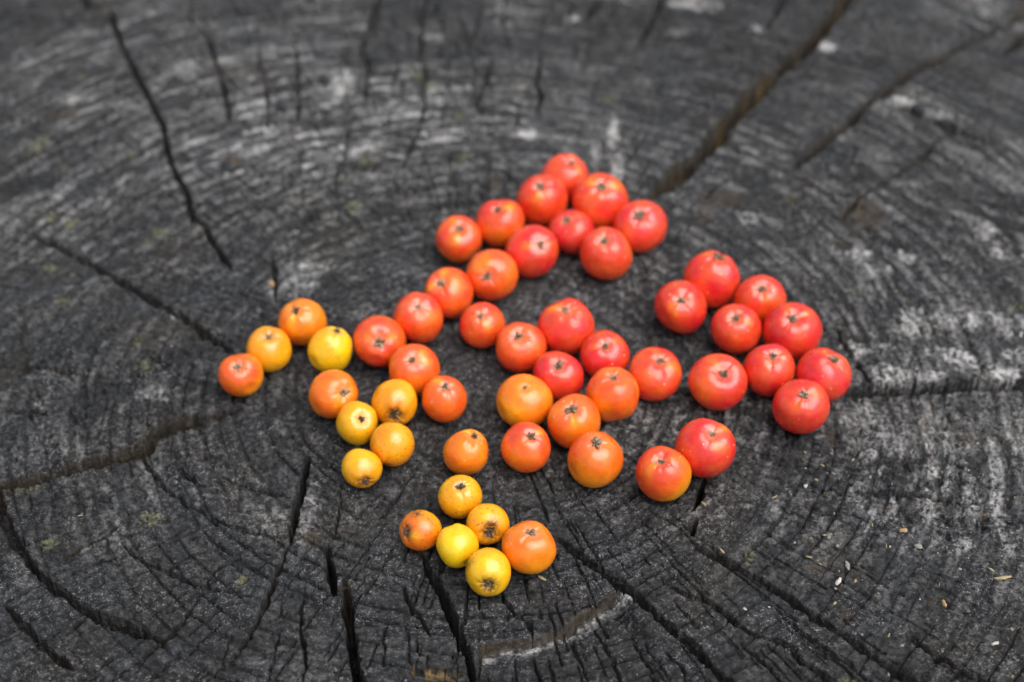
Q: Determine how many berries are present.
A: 53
